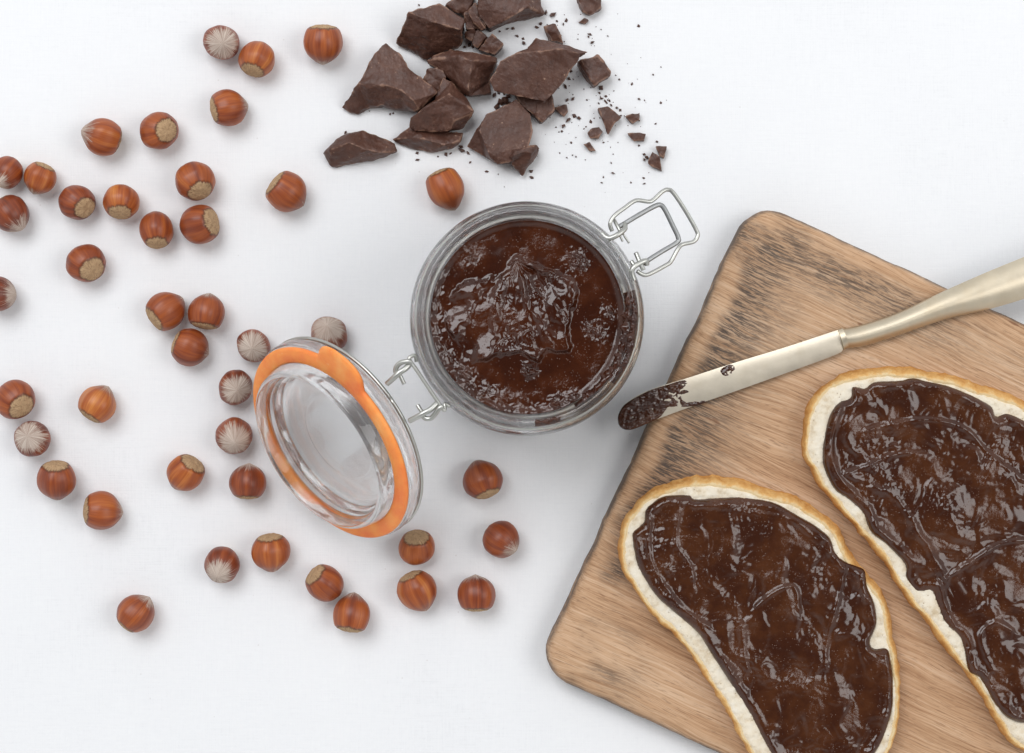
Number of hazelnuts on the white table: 42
